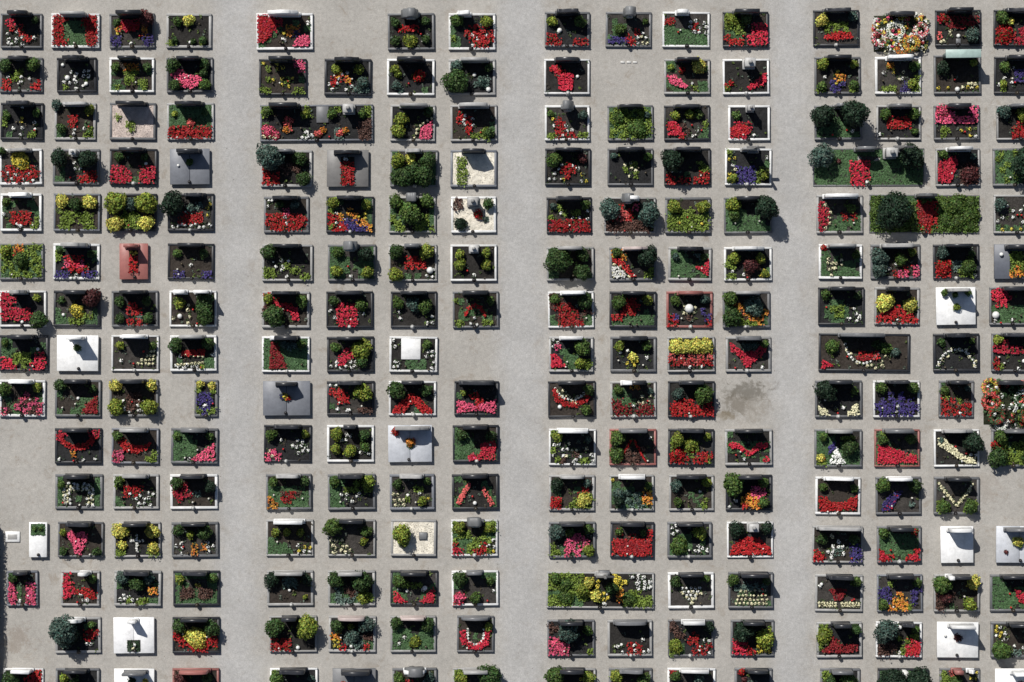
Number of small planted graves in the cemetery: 200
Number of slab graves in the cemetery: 16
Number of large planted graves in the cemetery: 5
